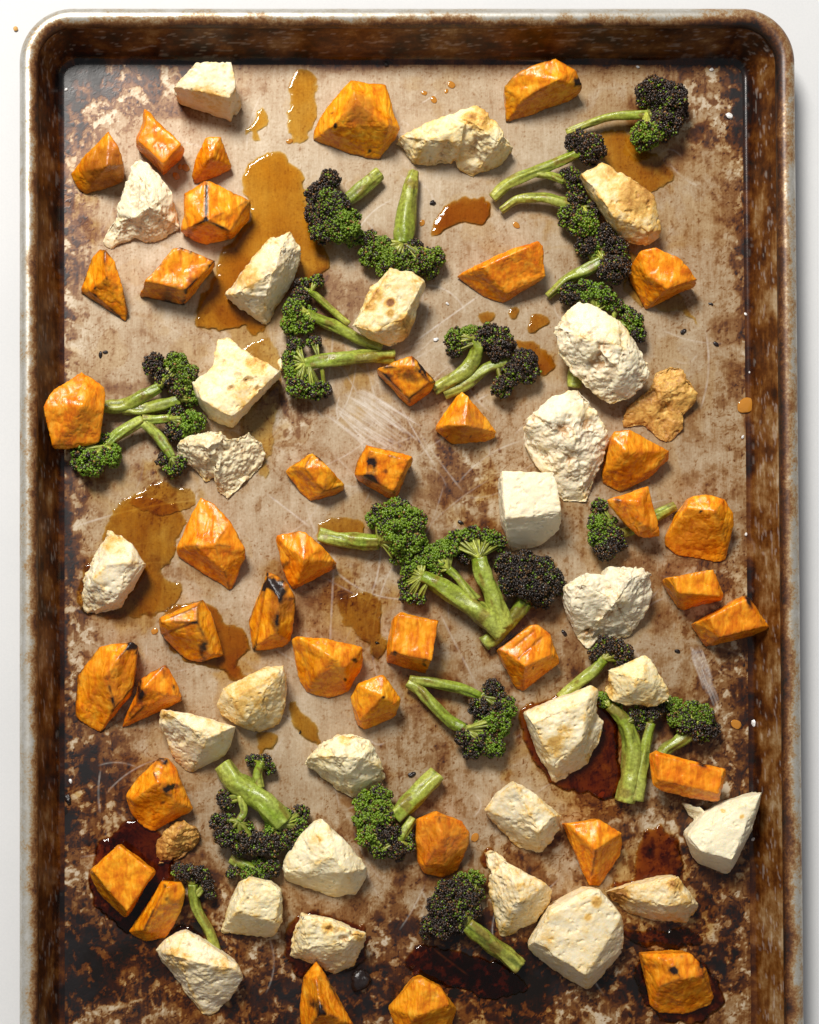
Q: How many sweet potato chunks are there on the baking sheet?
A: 39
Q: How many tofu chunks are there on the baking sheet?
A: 29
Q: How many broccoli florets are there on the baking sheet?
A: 24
